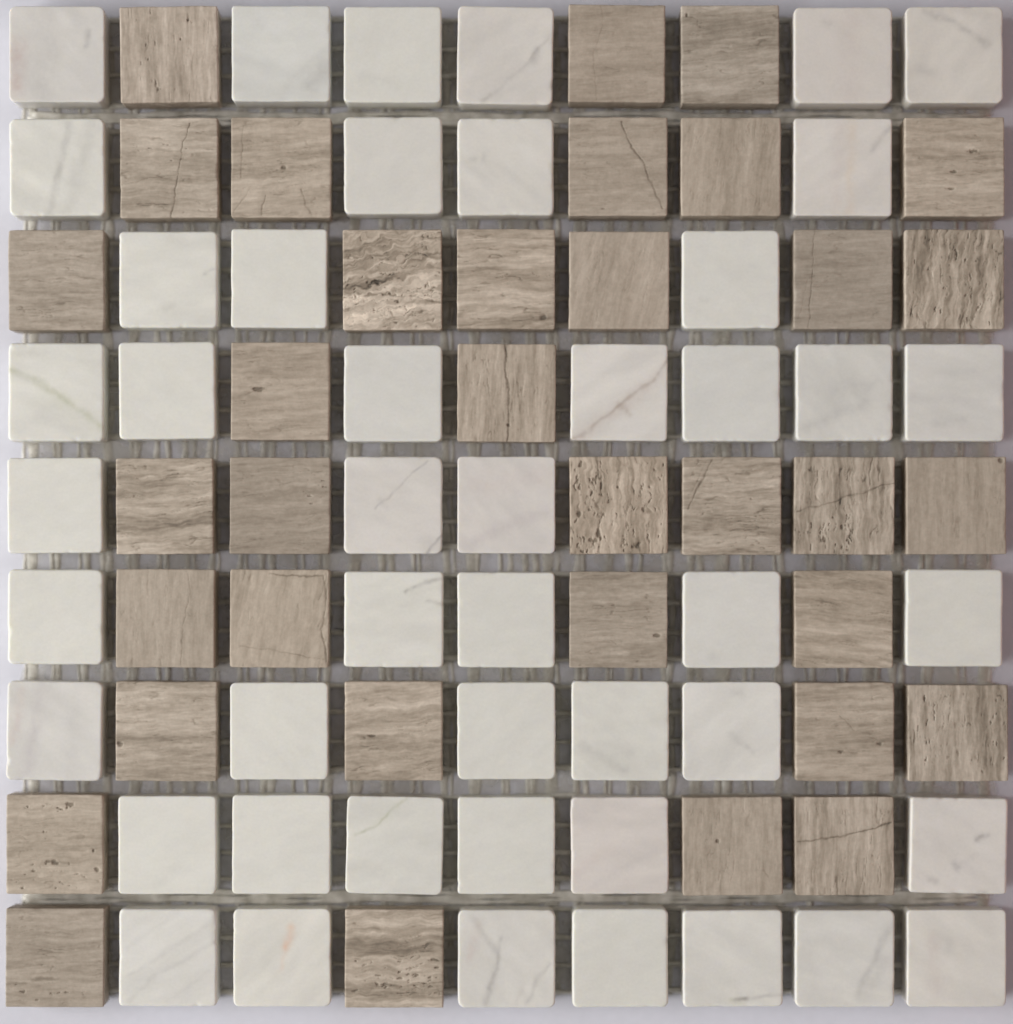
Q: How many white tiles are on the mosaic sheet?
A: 46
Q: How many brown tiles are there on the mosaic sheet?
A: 35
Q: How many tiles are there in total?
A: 81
